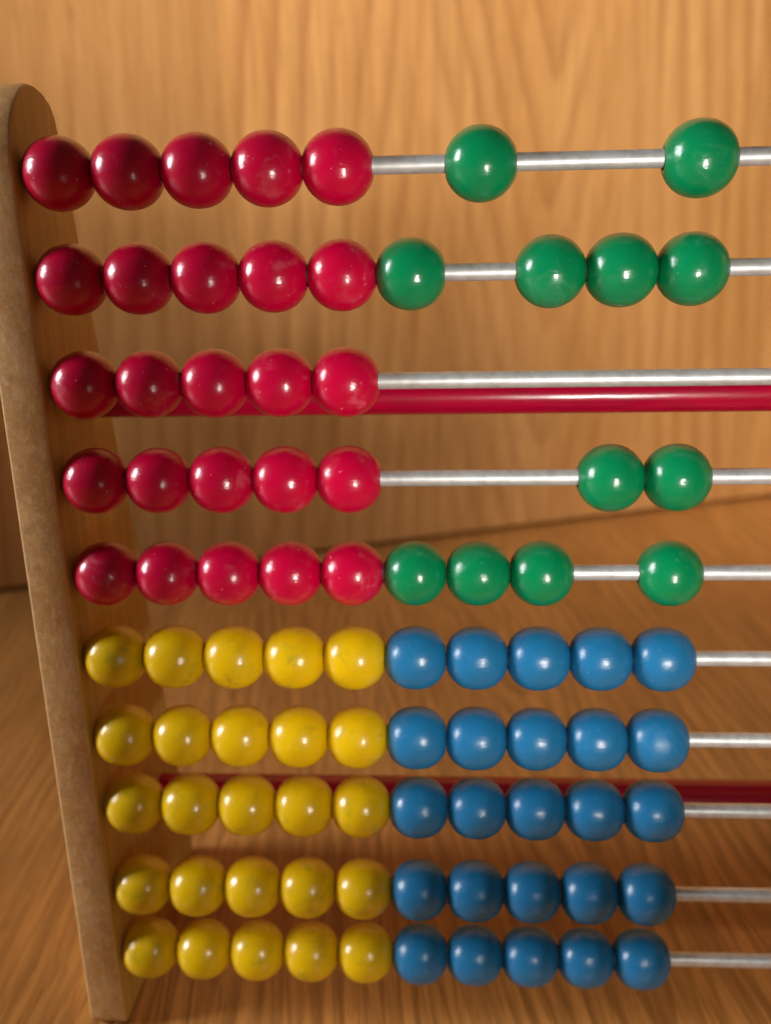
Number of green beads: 12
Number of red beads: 25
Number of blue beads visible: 25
